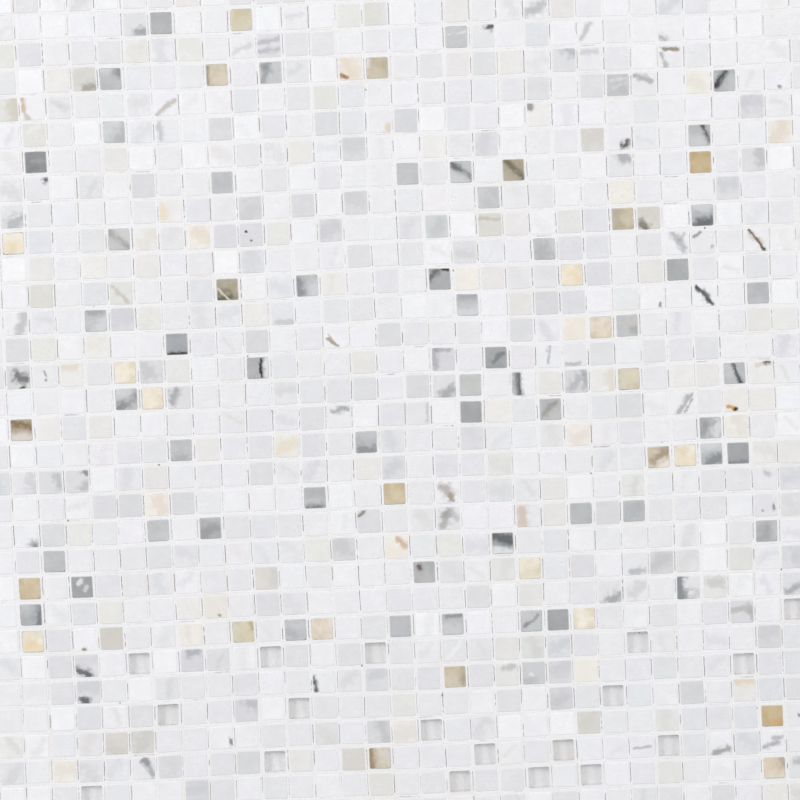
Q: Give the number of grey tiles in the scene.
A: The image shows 52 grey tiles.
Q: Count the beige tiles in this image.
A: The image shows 27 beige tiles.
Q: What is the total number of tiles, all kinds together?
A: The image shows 79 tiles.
